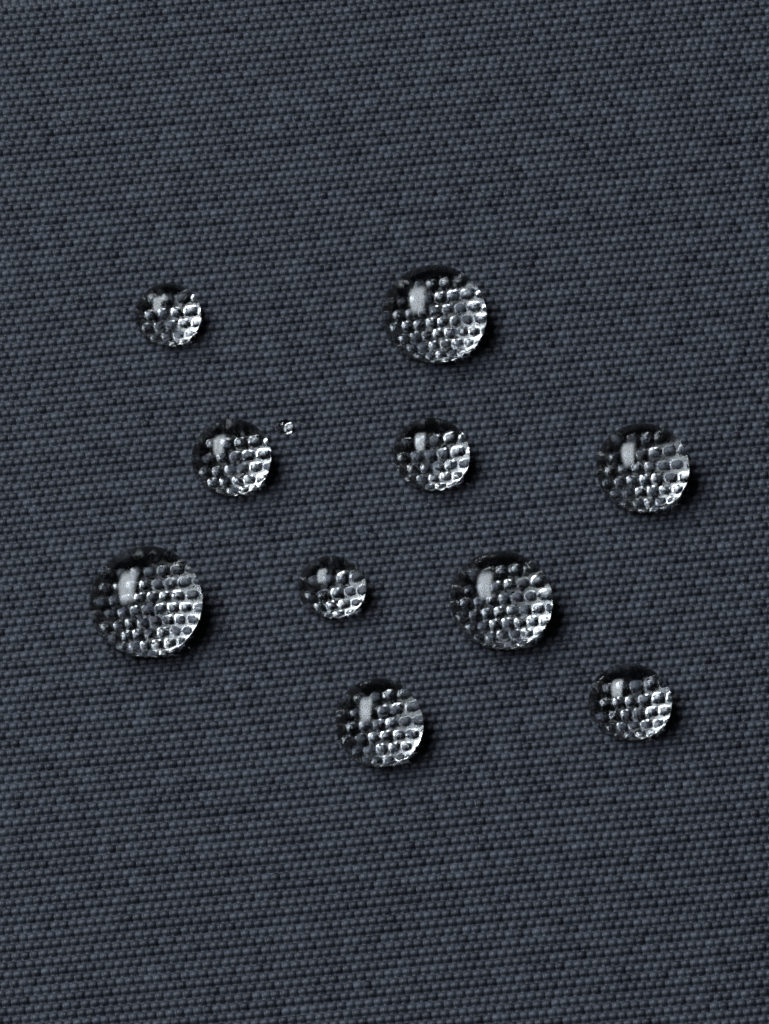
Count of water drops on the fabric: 11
